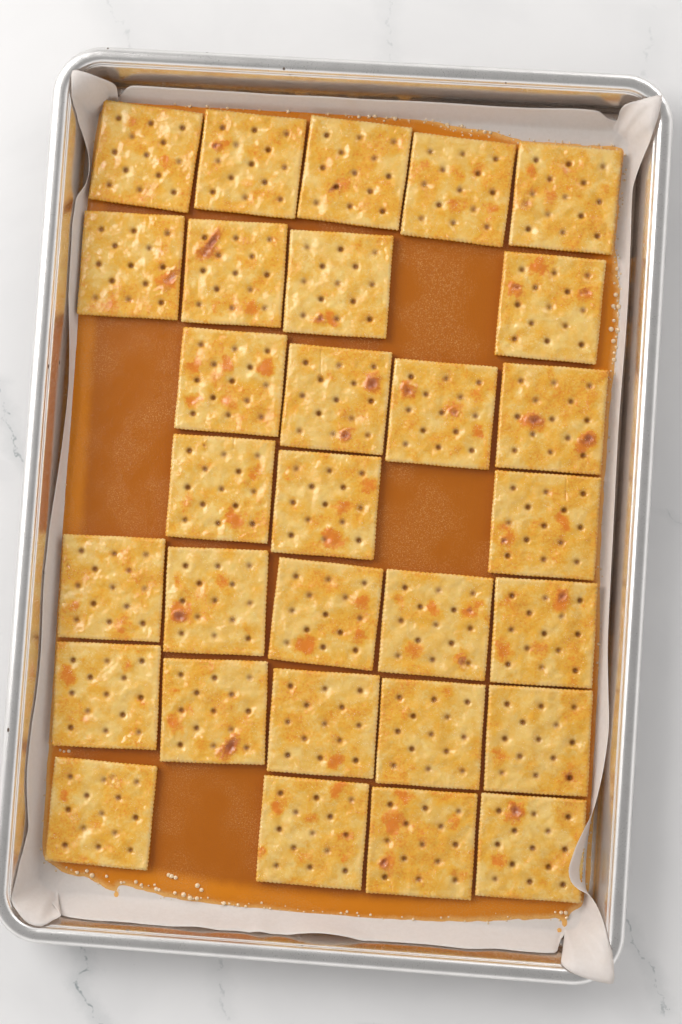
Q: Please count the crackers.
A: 30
